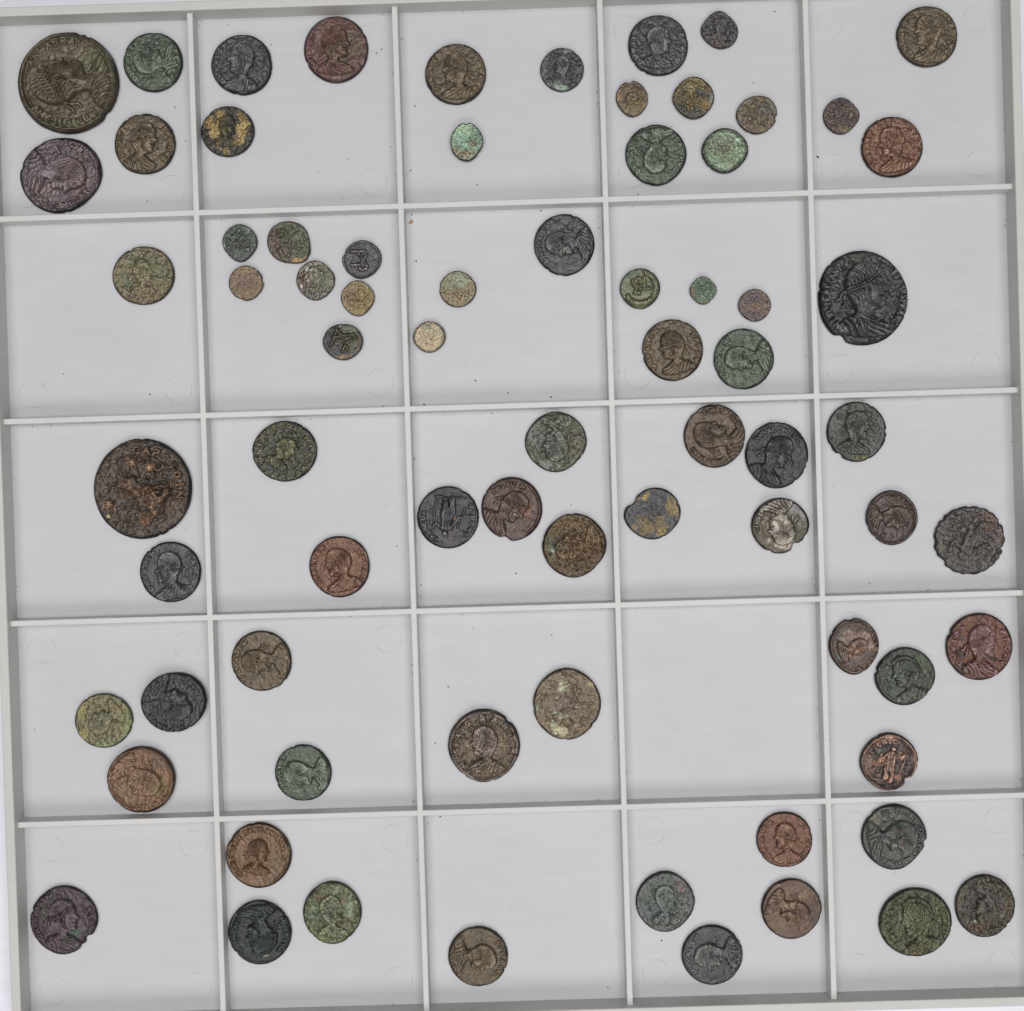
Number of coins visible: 75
